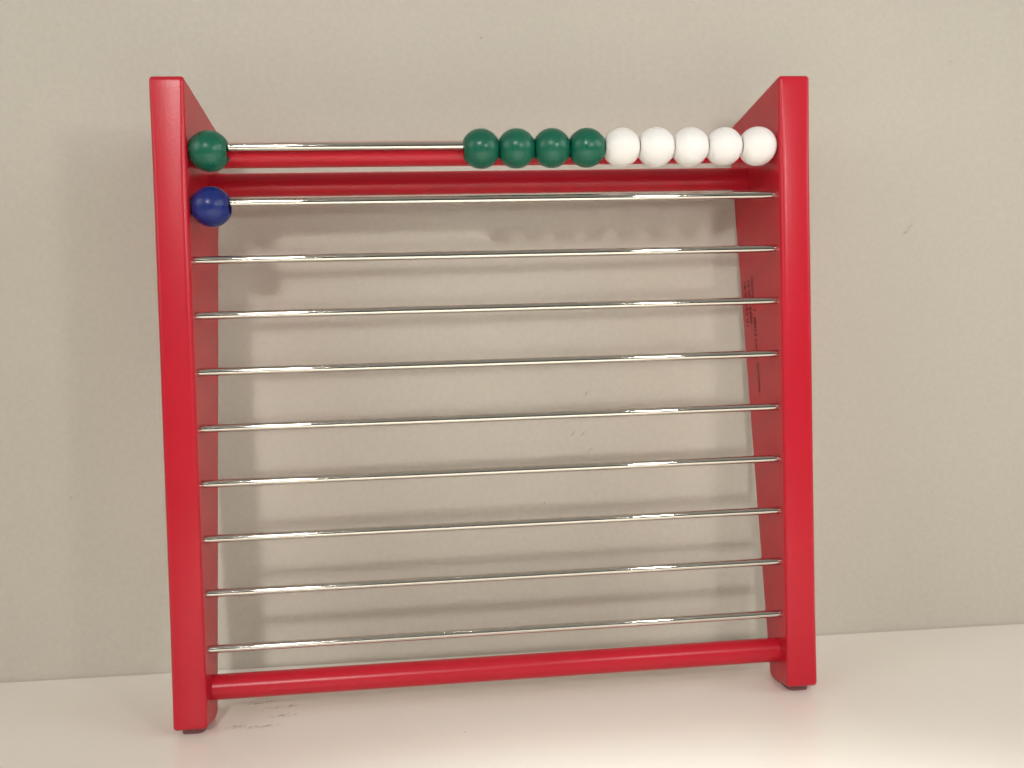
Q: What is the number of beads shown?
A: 11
